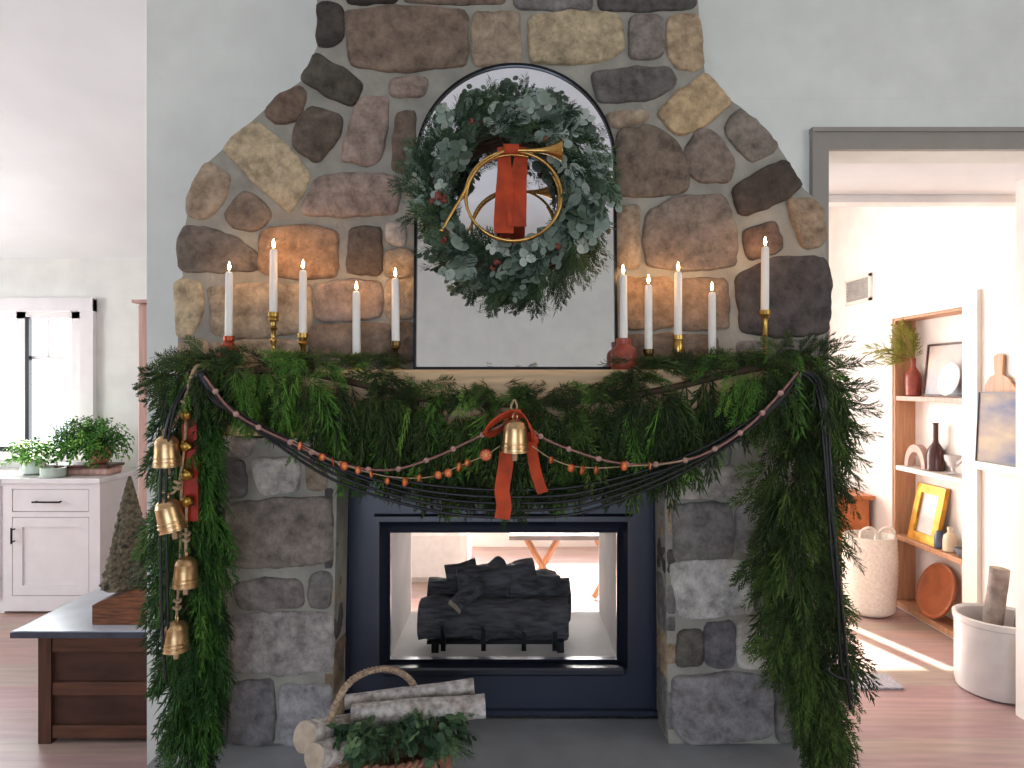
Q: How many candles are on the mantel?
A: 10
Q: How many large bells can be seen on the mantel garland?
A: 5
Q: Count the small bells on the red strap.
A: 4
